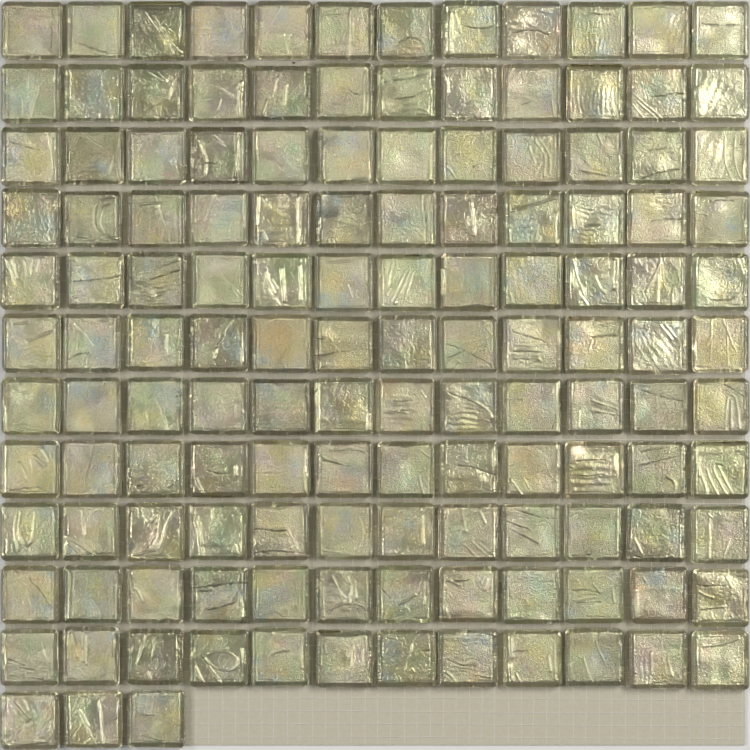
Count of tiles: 135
